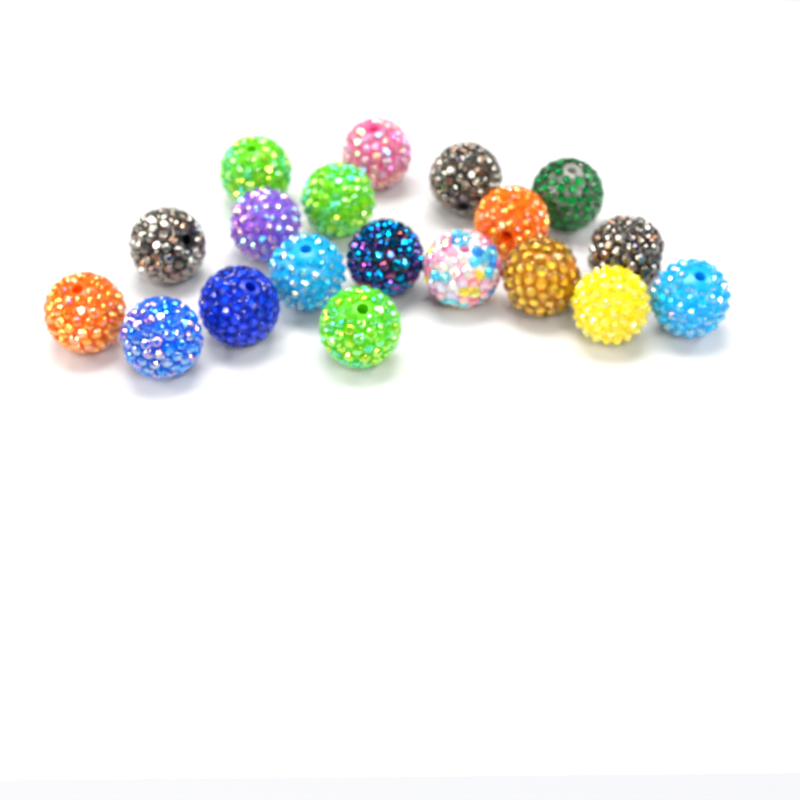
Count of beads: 19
